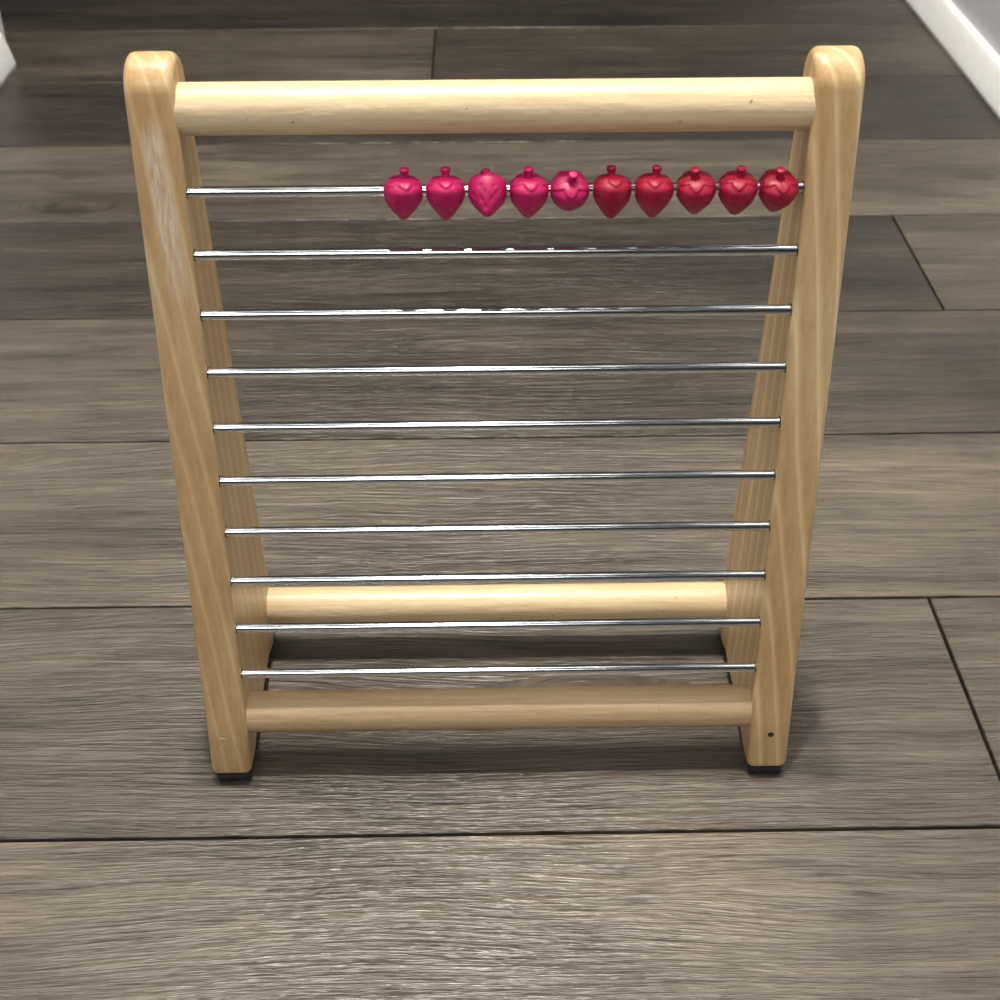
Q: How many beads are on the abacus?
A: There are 10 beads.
